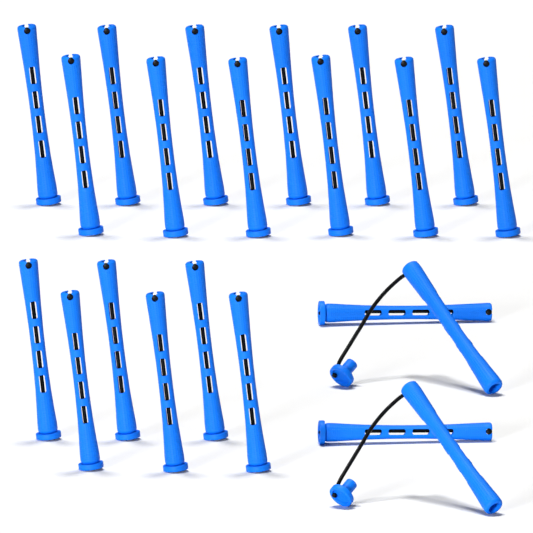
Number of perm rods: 22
